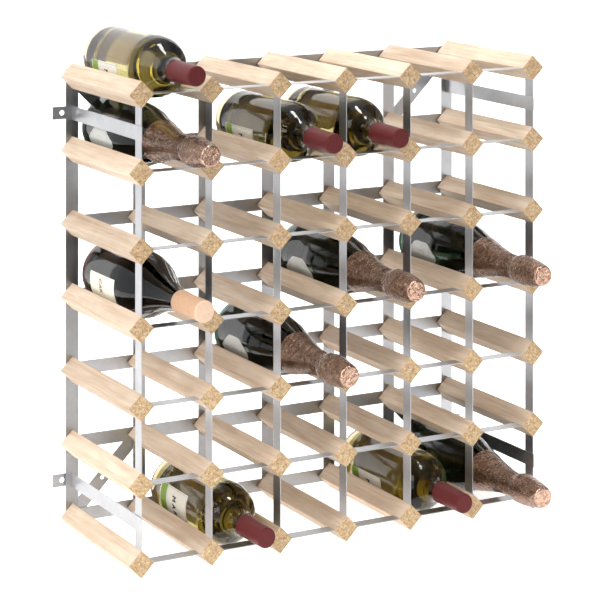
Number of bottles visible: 11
